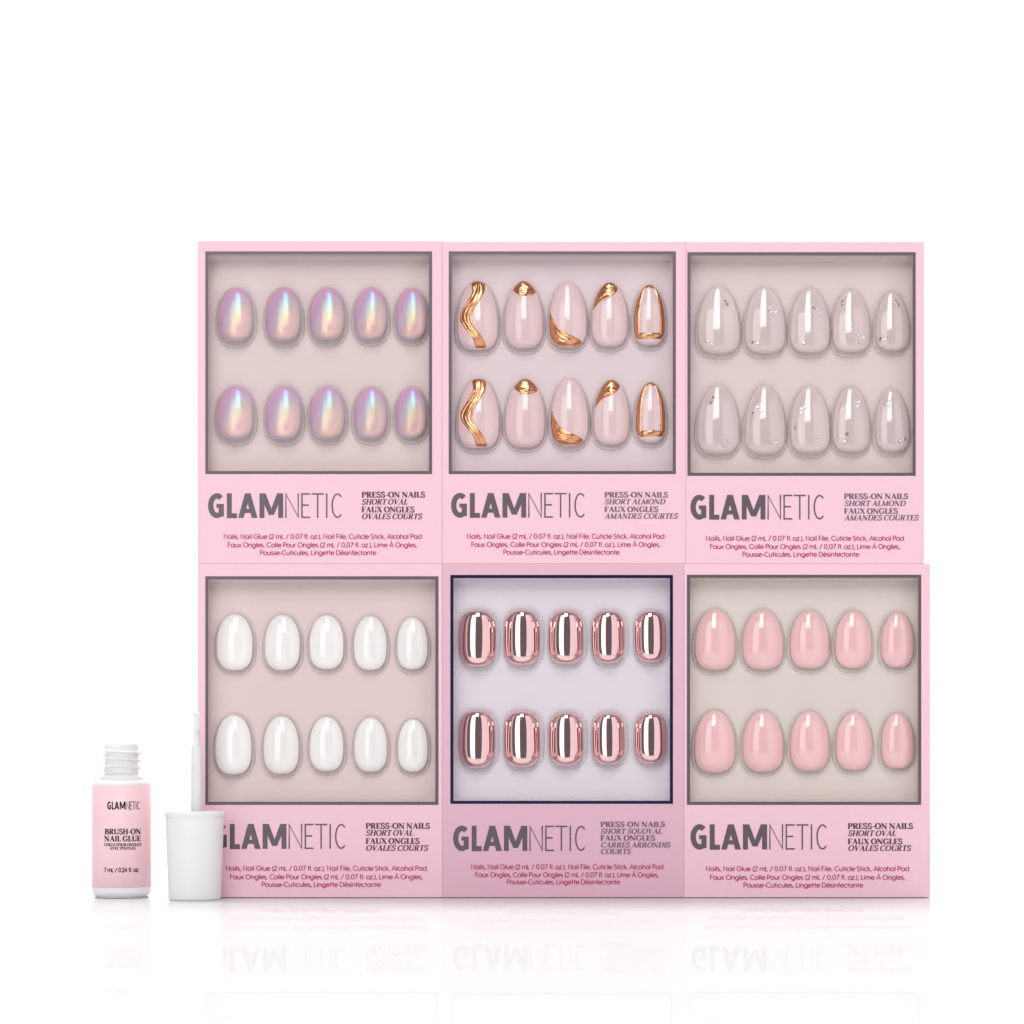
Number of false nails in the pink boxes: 60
